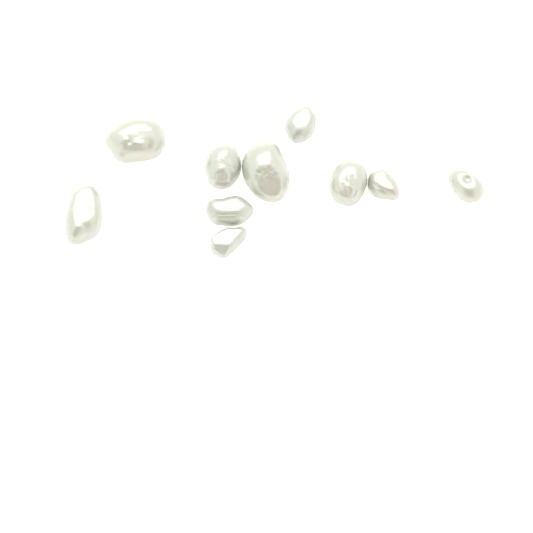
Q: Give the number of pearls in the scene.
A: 10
